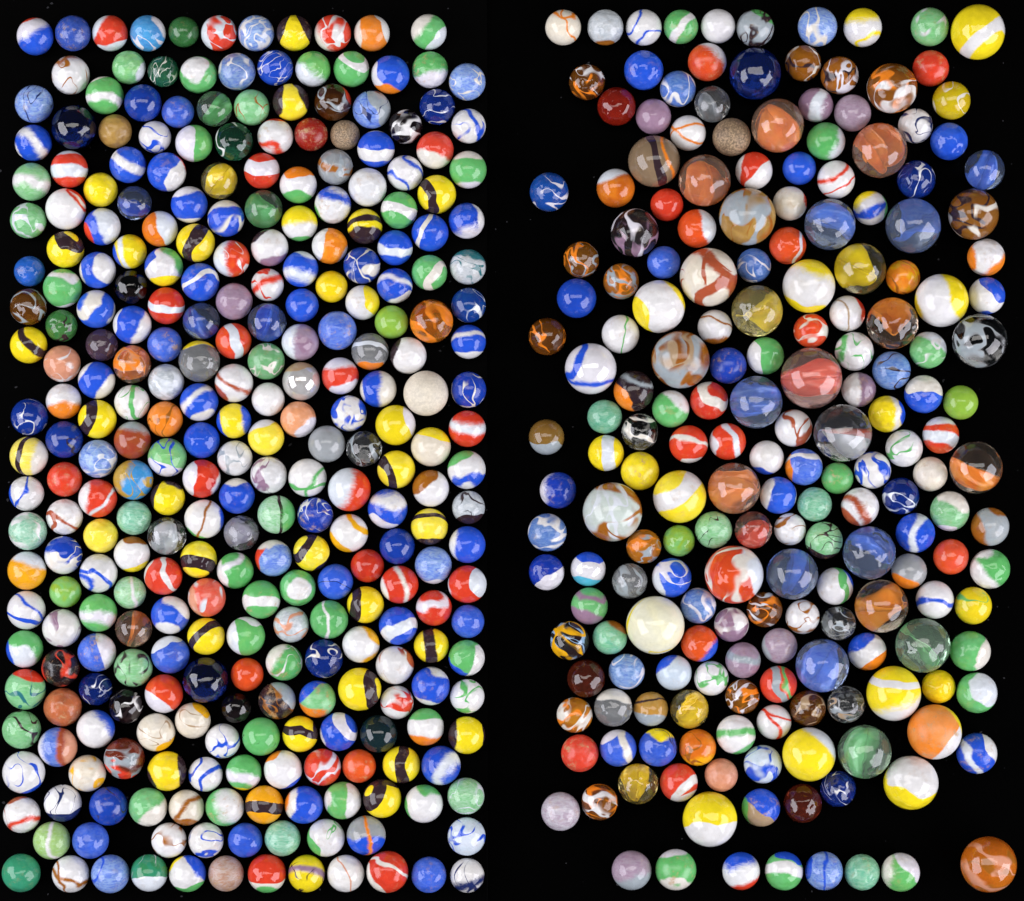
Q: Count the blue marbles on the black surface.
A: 113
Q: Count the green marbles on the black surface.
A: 77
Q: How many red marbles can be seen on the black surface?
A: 48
